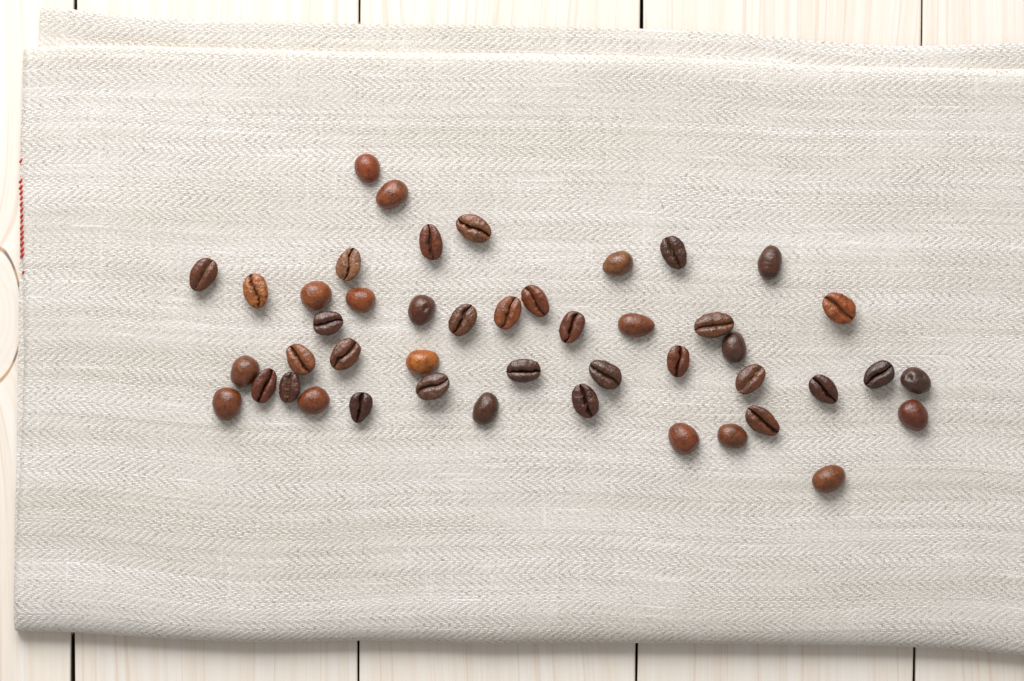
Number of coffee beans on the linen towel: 46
